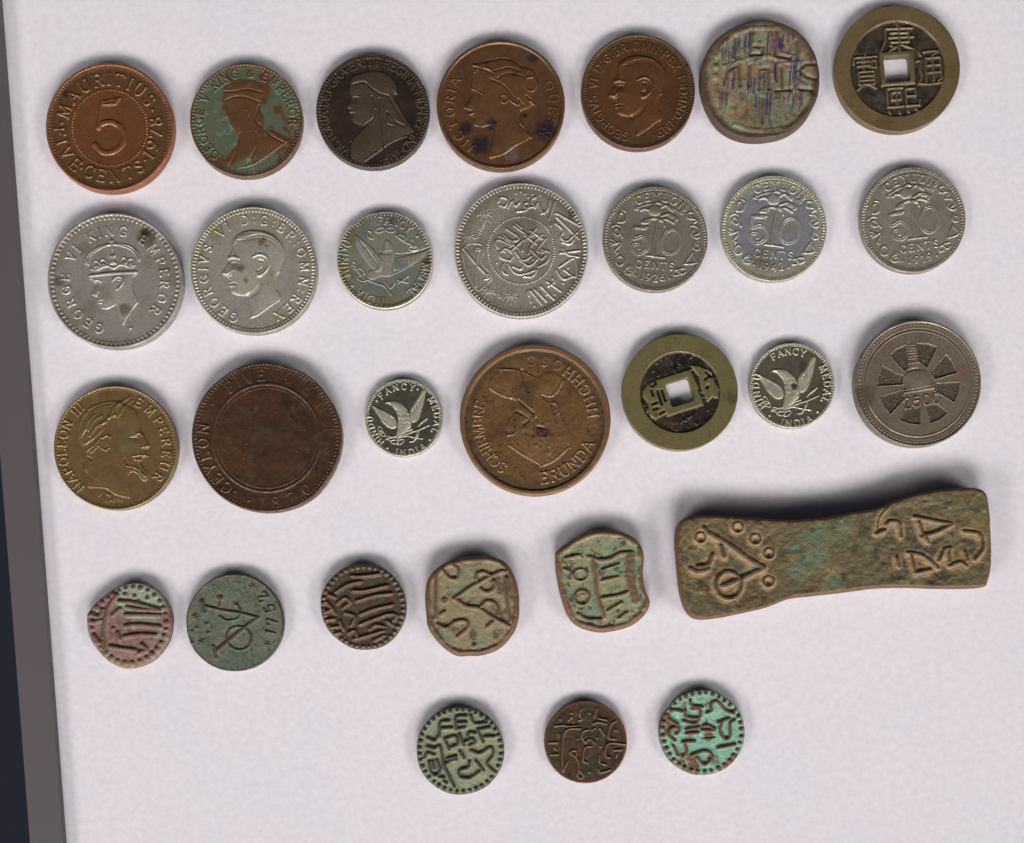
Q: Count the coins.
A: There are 29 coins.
